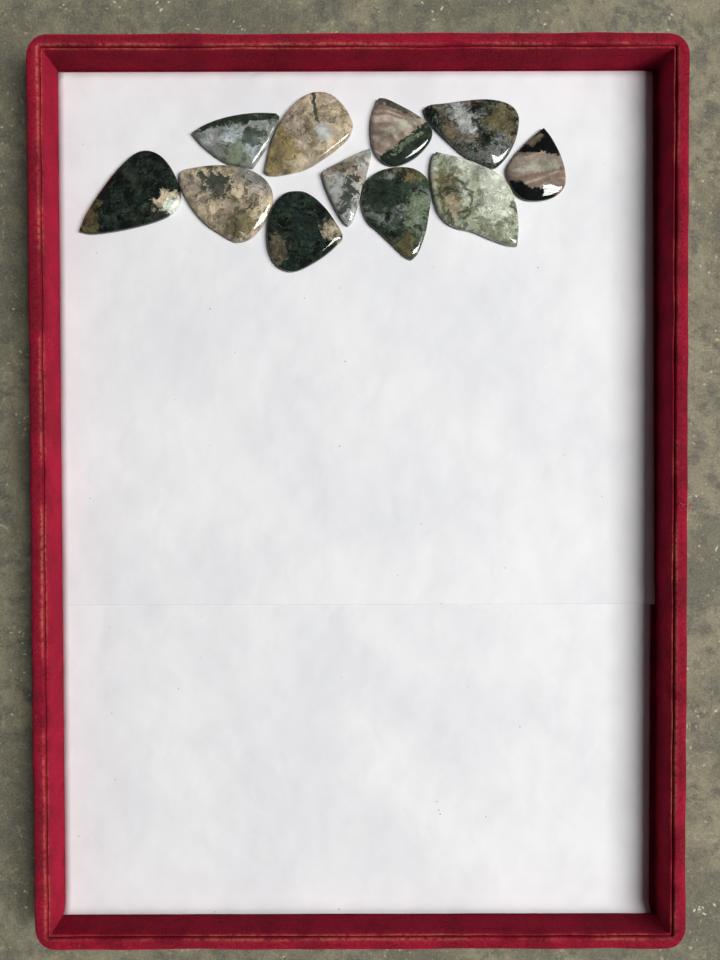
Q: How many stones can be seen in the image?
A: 11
